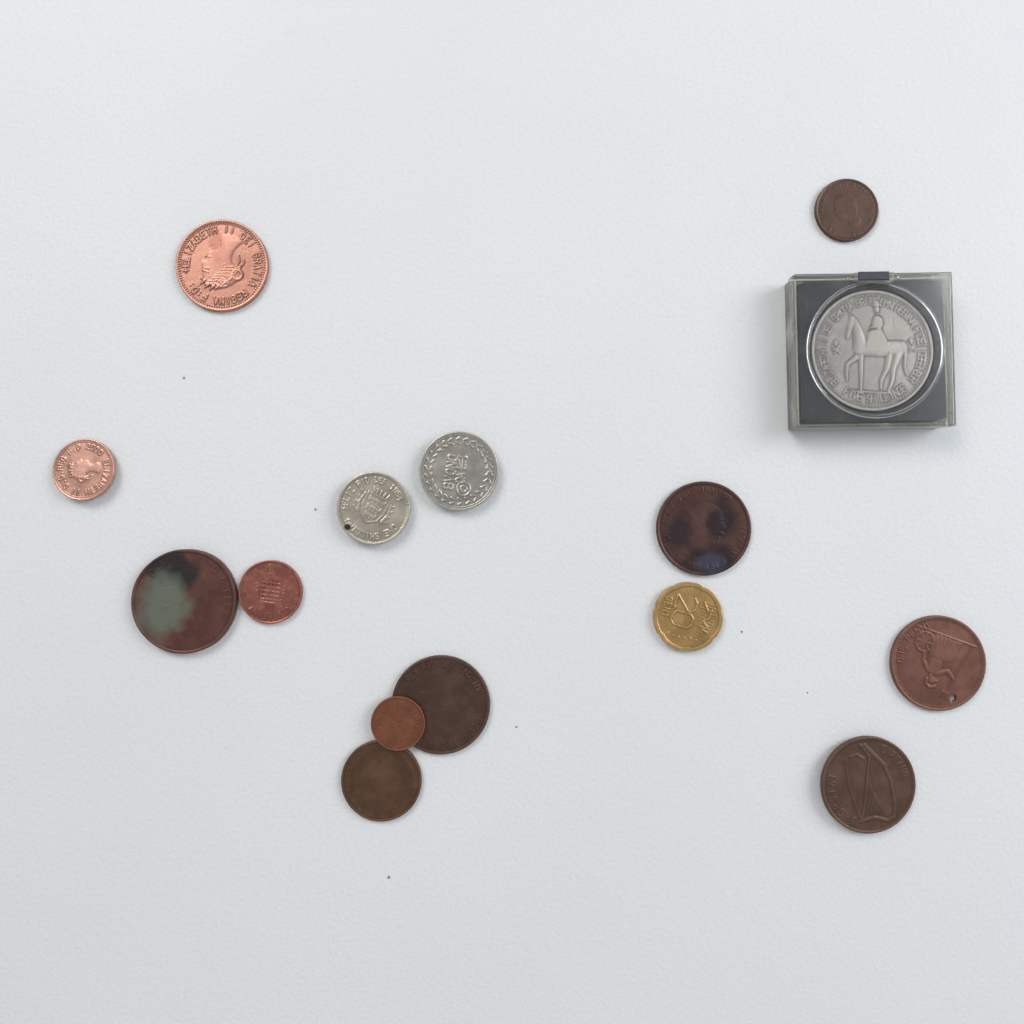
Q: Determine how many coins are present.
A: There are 15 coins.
